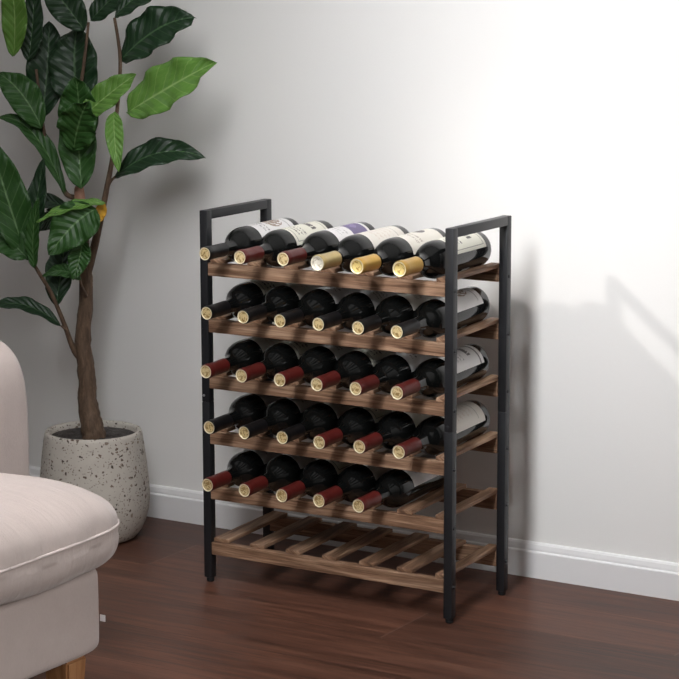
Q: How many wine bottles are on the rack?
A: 29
